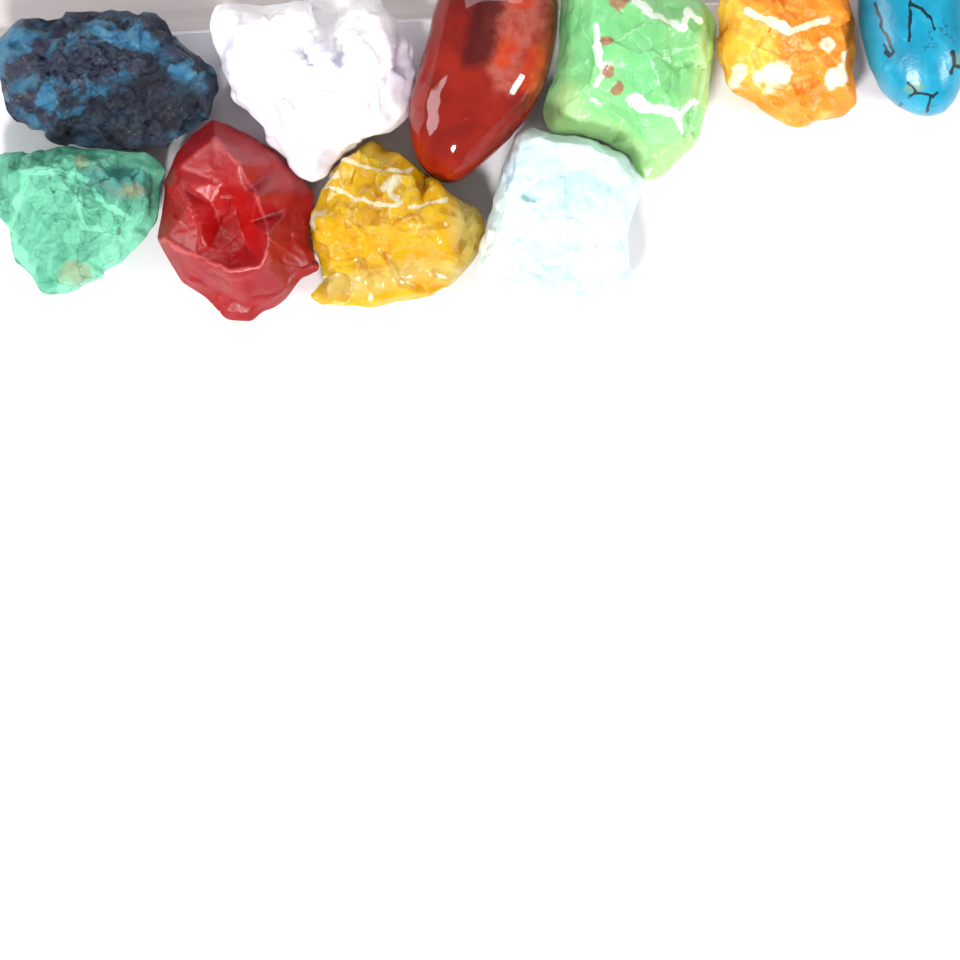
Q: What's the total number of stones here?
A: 10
